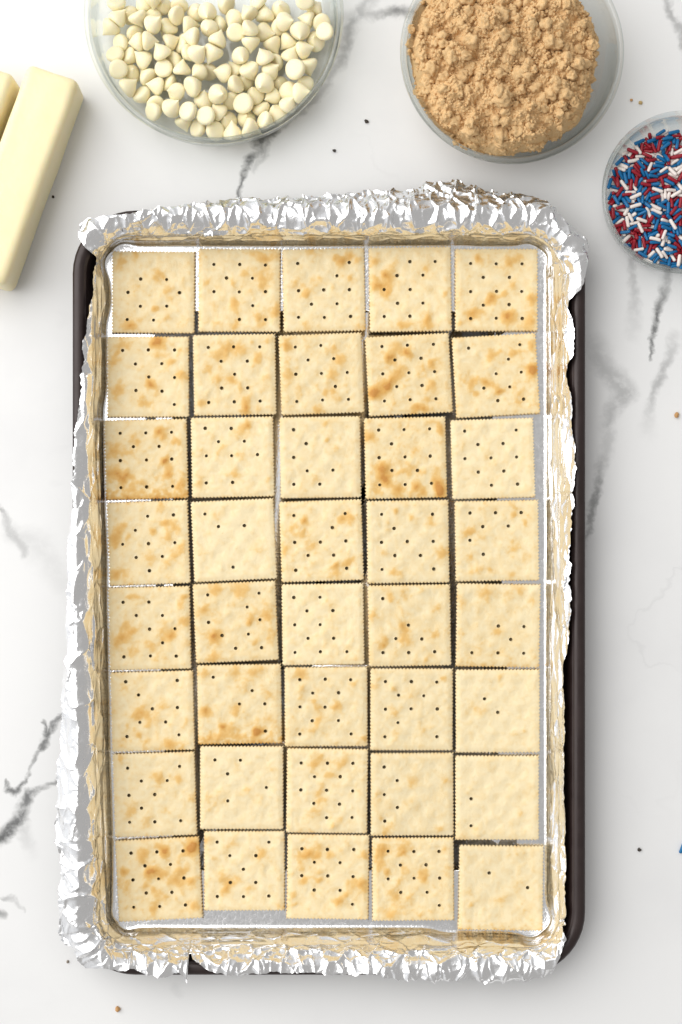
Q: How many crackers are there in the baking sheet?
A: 40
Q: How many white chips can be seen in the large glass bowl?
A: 109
